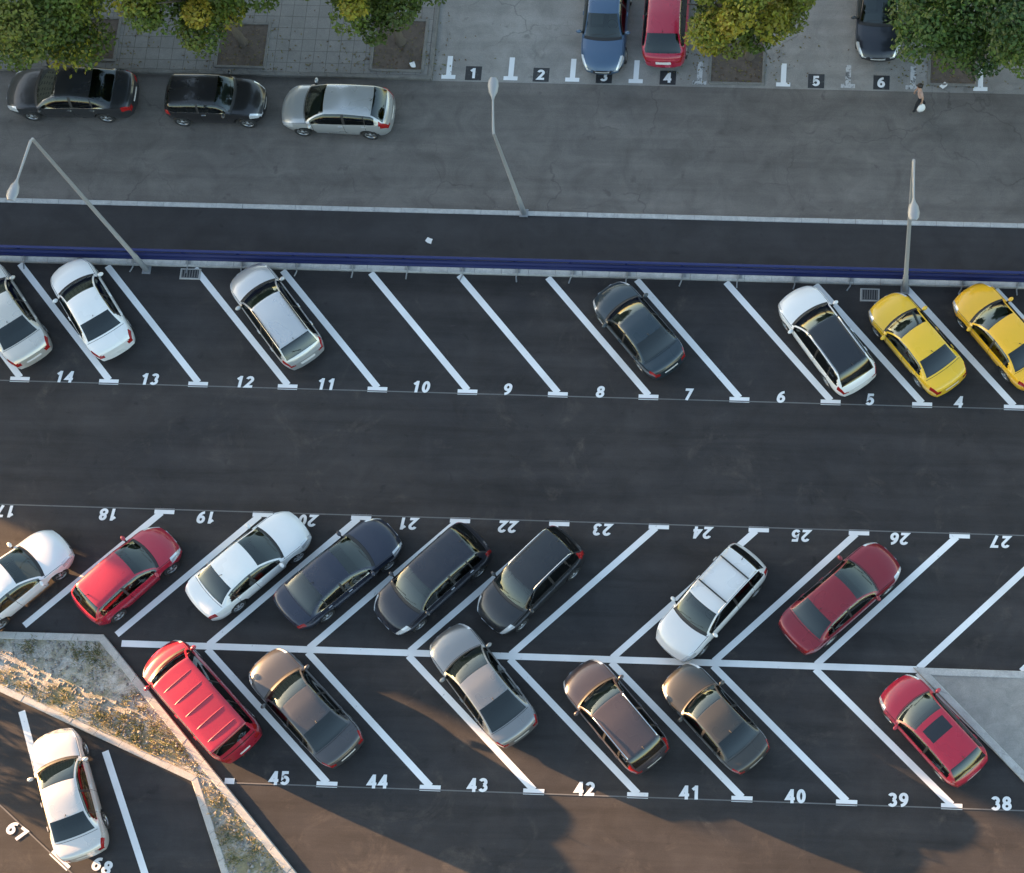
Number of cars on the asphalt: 28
